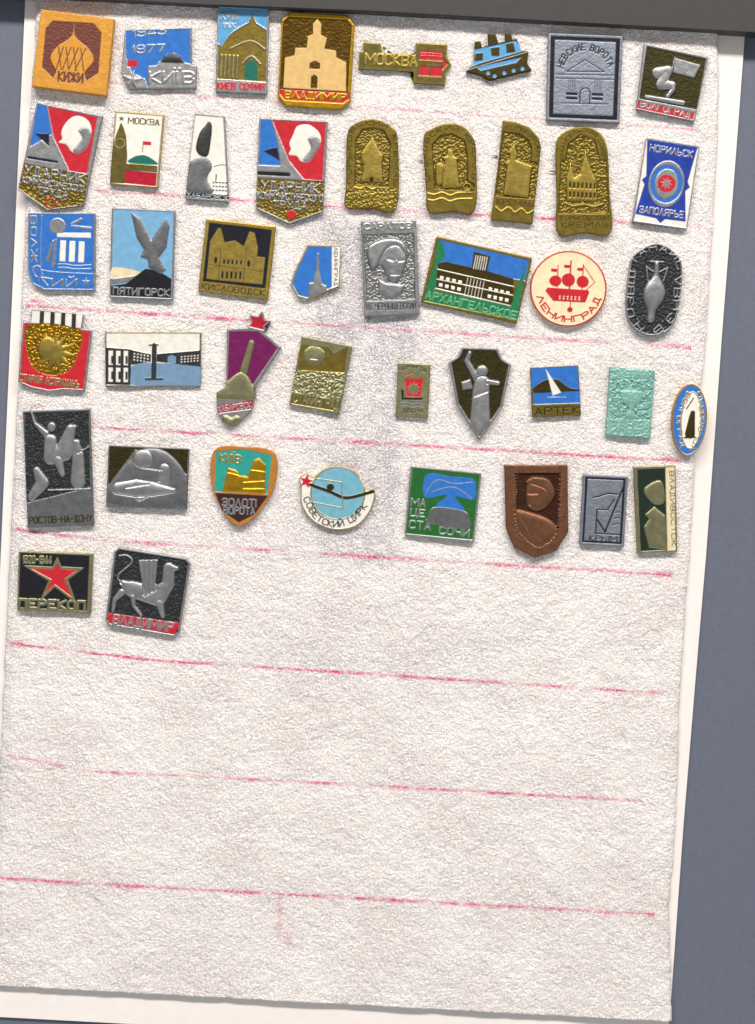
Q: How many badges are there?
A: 44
